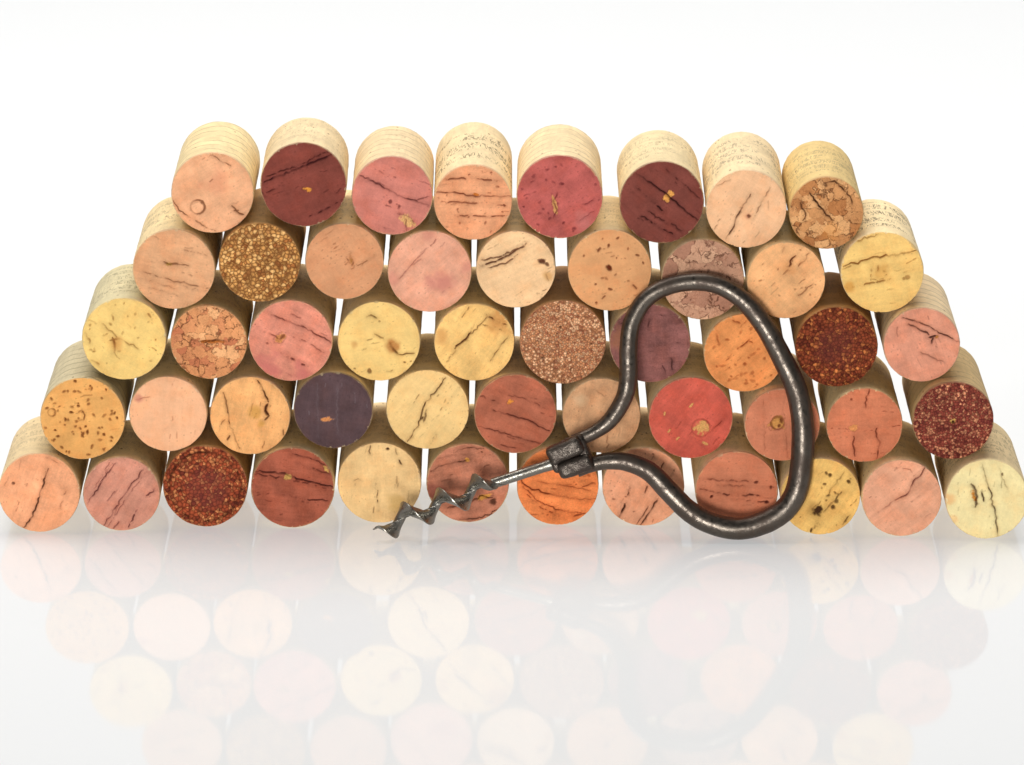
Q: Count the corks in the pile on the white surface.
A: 50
